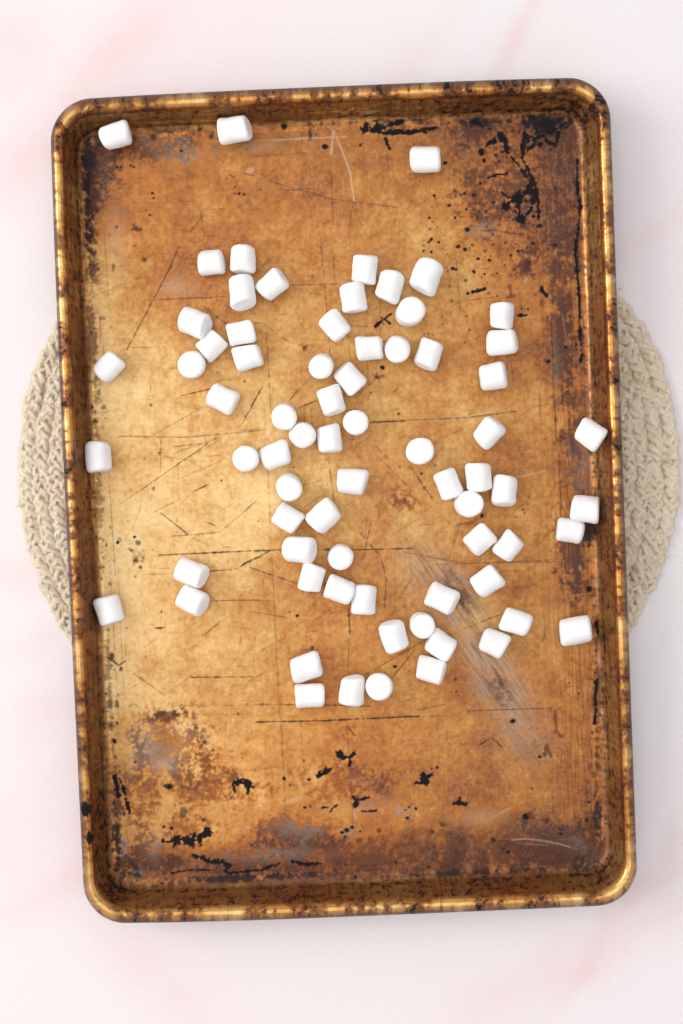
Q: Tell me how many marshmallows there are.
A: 72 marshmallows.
